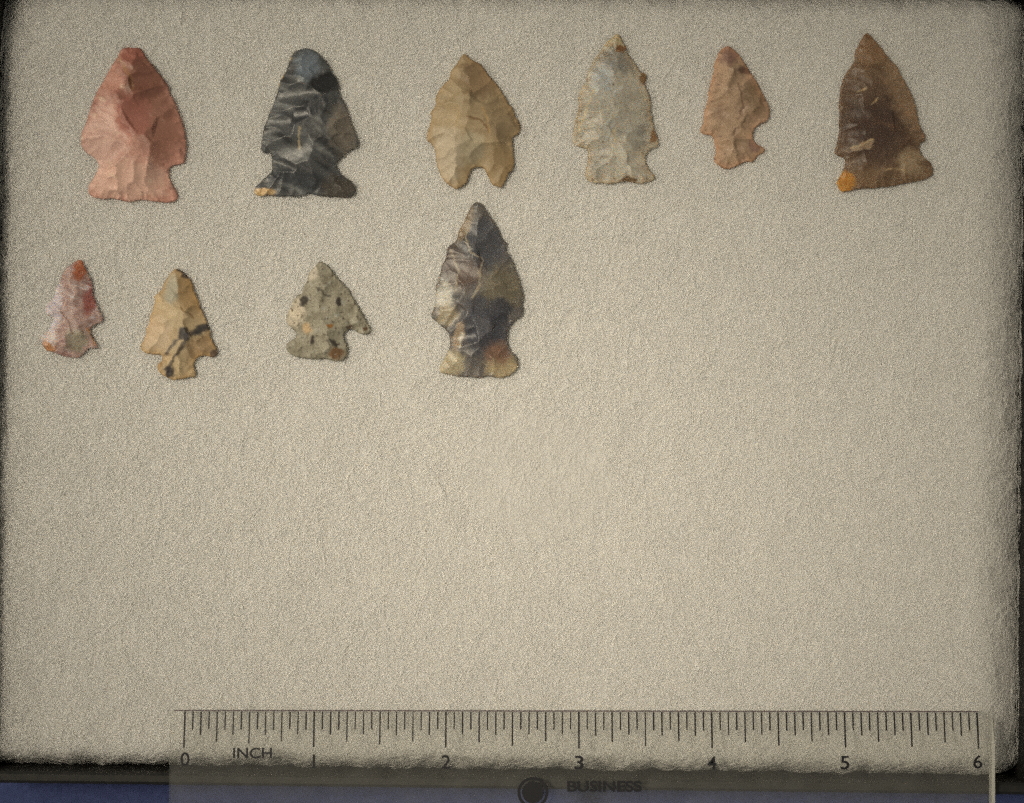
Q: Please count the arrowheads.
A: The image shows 10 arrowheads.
